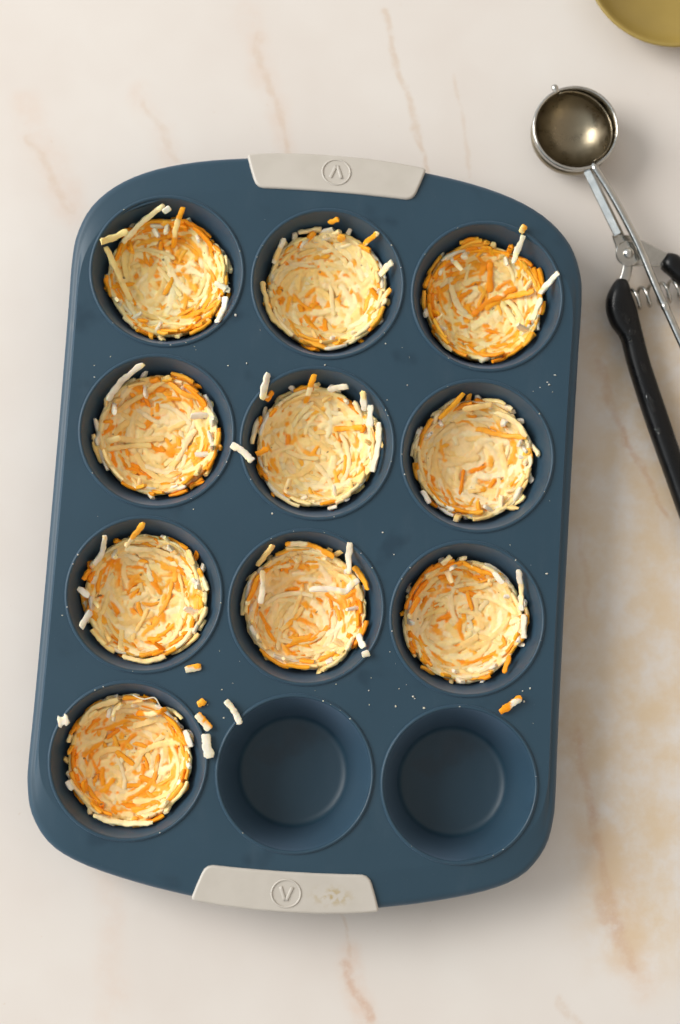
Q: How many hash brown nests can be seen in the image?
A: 10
